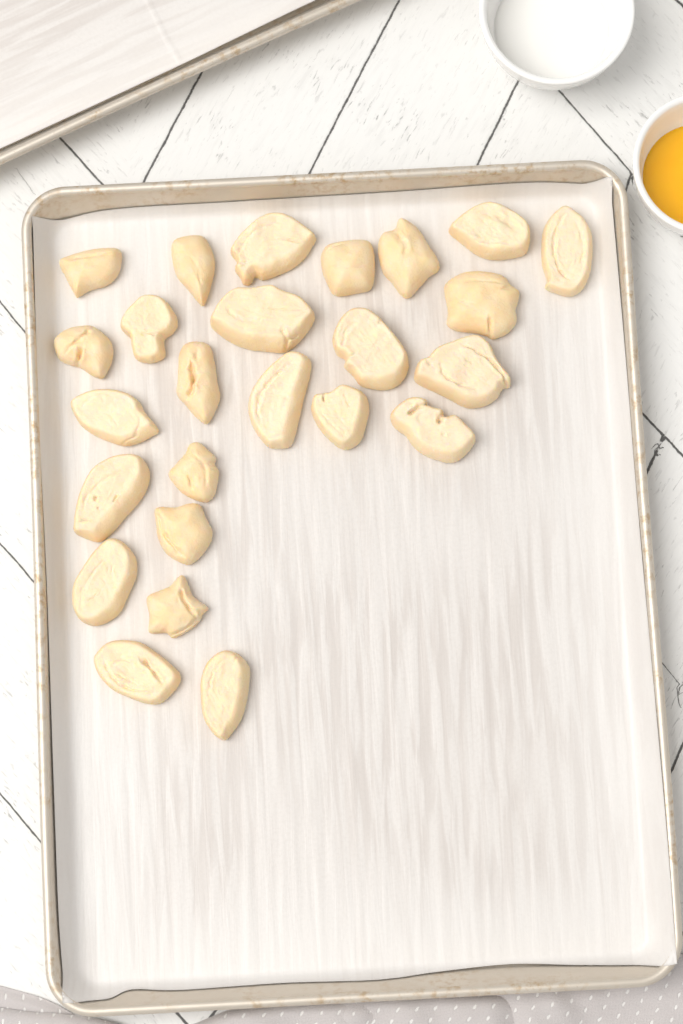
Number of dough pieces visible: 25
